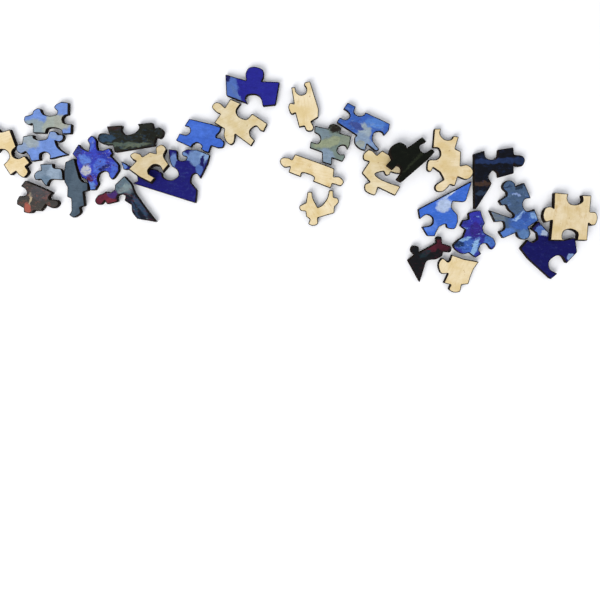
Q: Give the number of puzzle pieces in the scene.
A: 30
